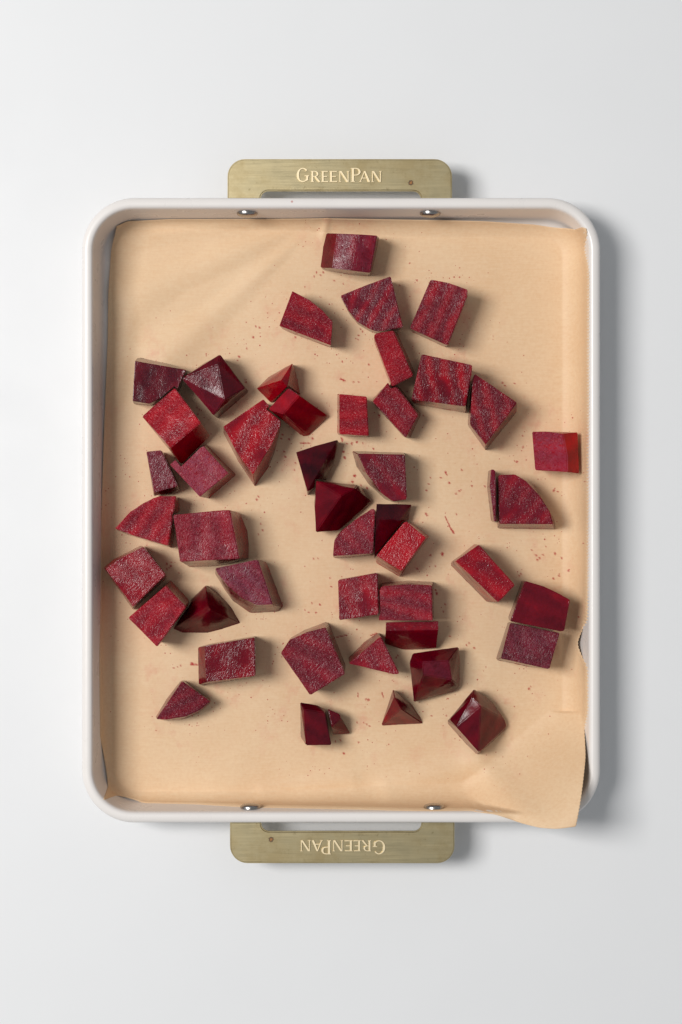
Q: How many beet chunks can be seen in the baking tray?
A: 47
